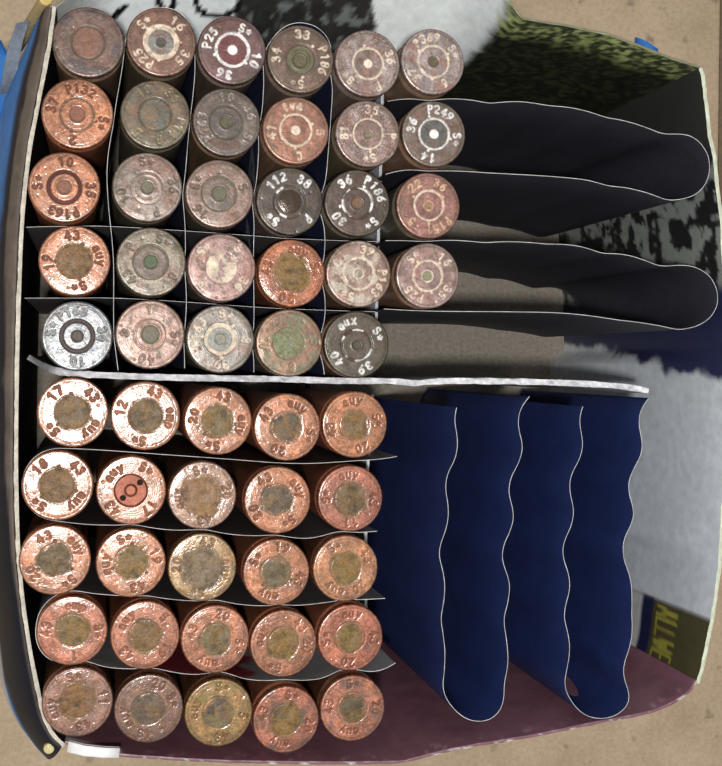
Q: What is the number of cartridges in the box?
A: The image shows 54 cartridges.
